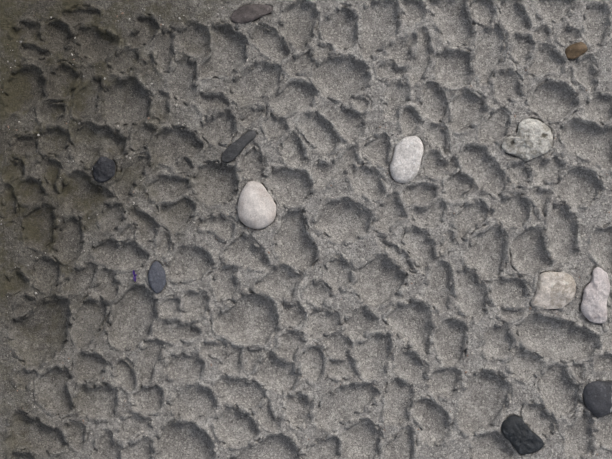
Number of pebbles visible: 12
